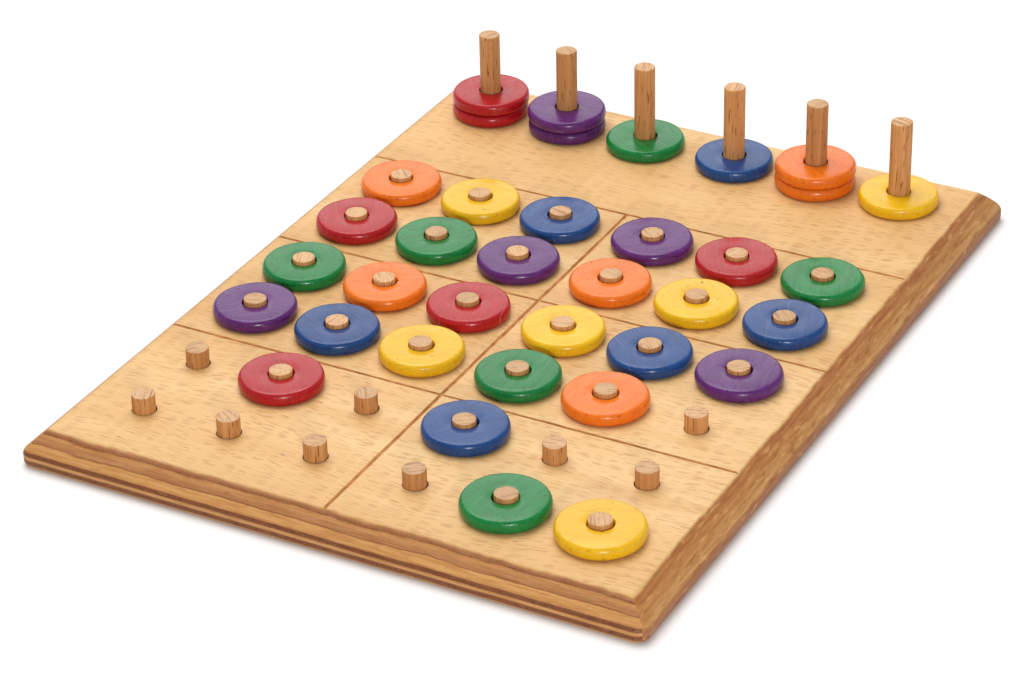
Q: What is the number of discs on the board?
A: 36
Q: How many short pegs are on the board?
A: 36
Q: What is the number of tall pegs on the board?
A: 6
